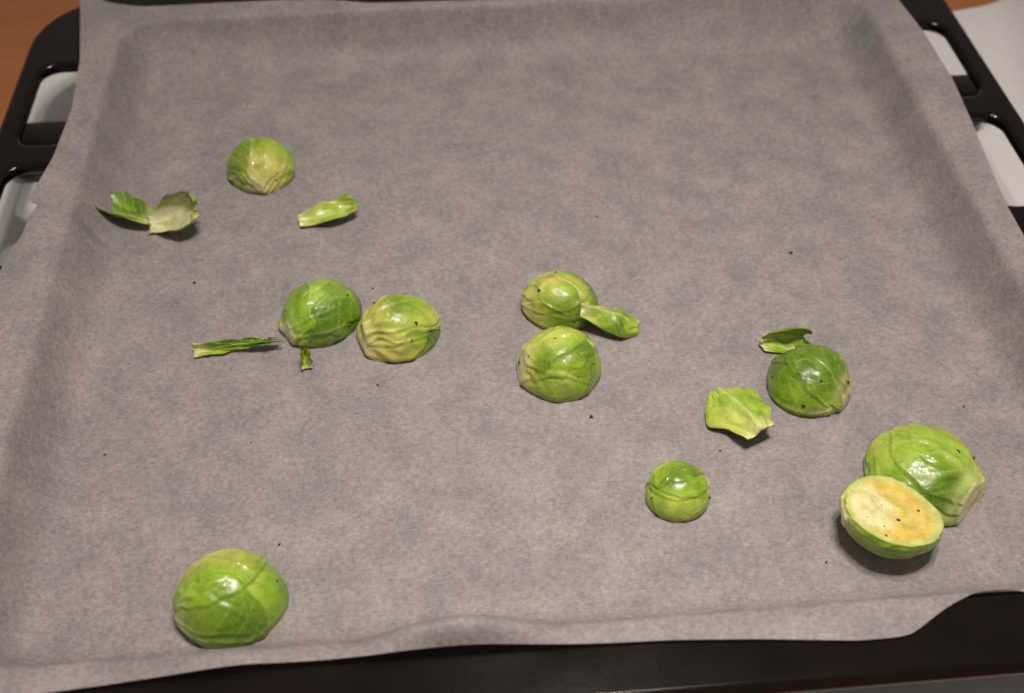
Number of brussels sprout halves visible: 10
